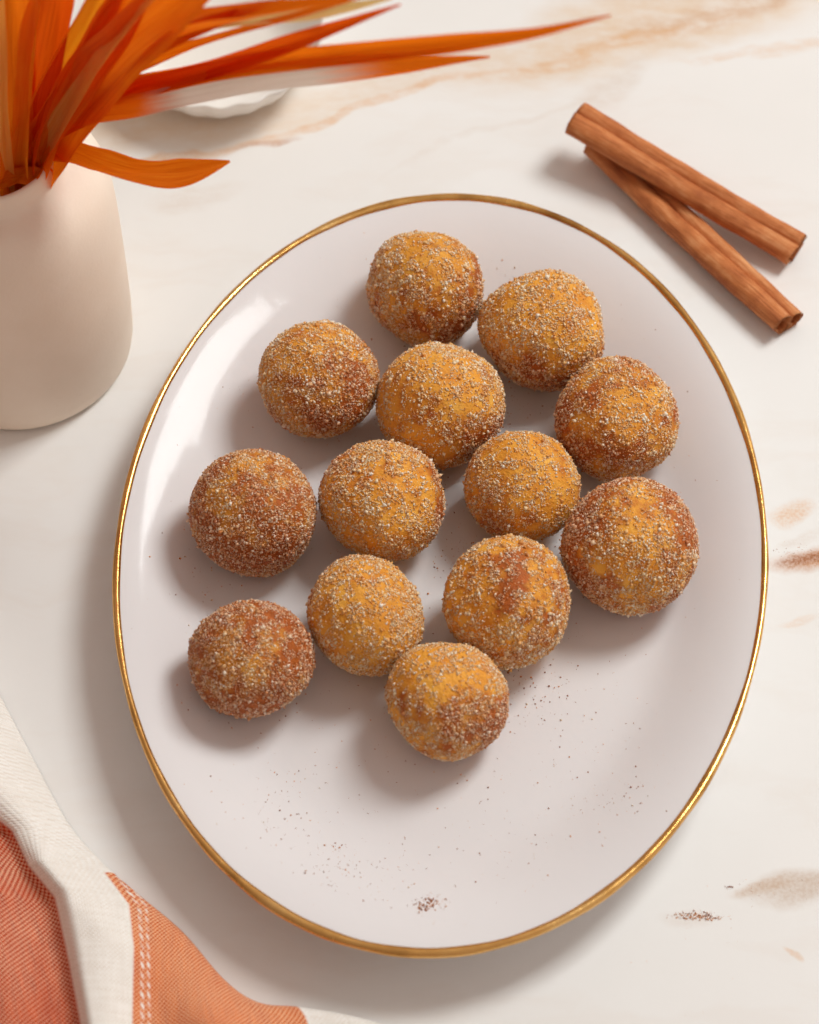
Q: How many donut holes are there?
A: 13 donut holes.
